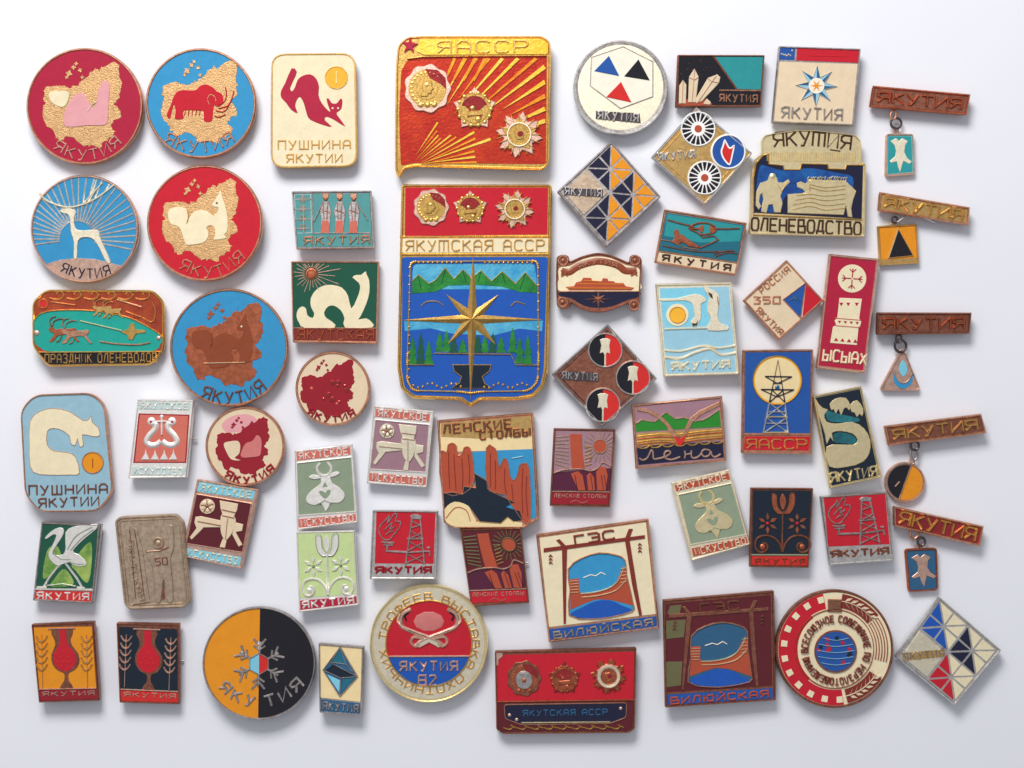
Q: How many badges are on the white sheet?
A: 58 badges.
